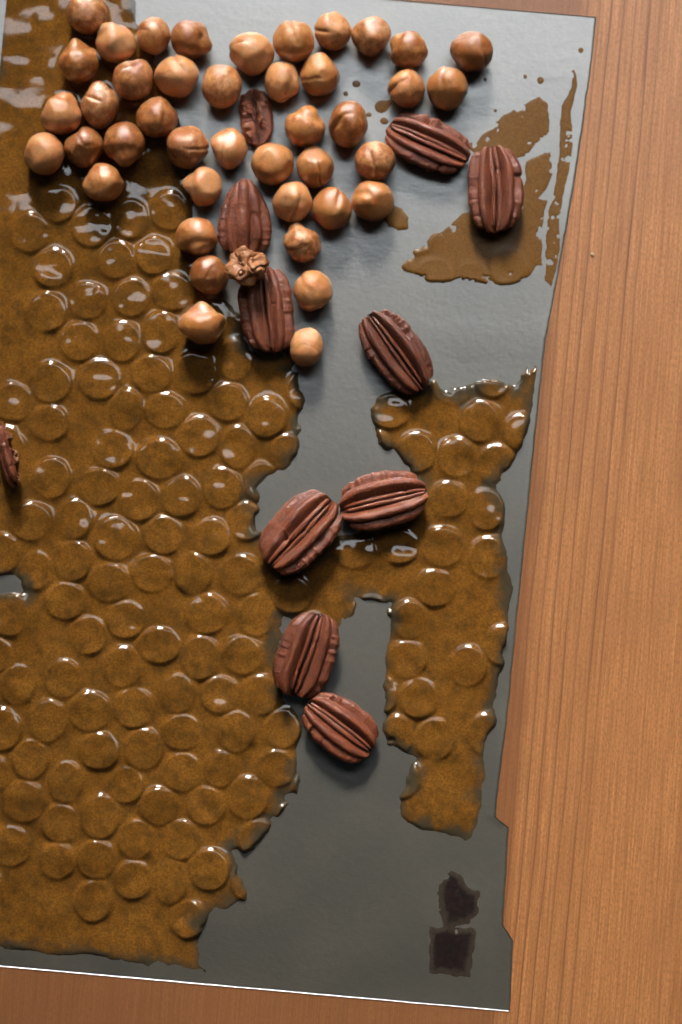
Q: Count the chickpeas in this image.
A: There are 42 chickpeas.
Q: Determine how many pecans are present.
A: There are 11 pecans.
